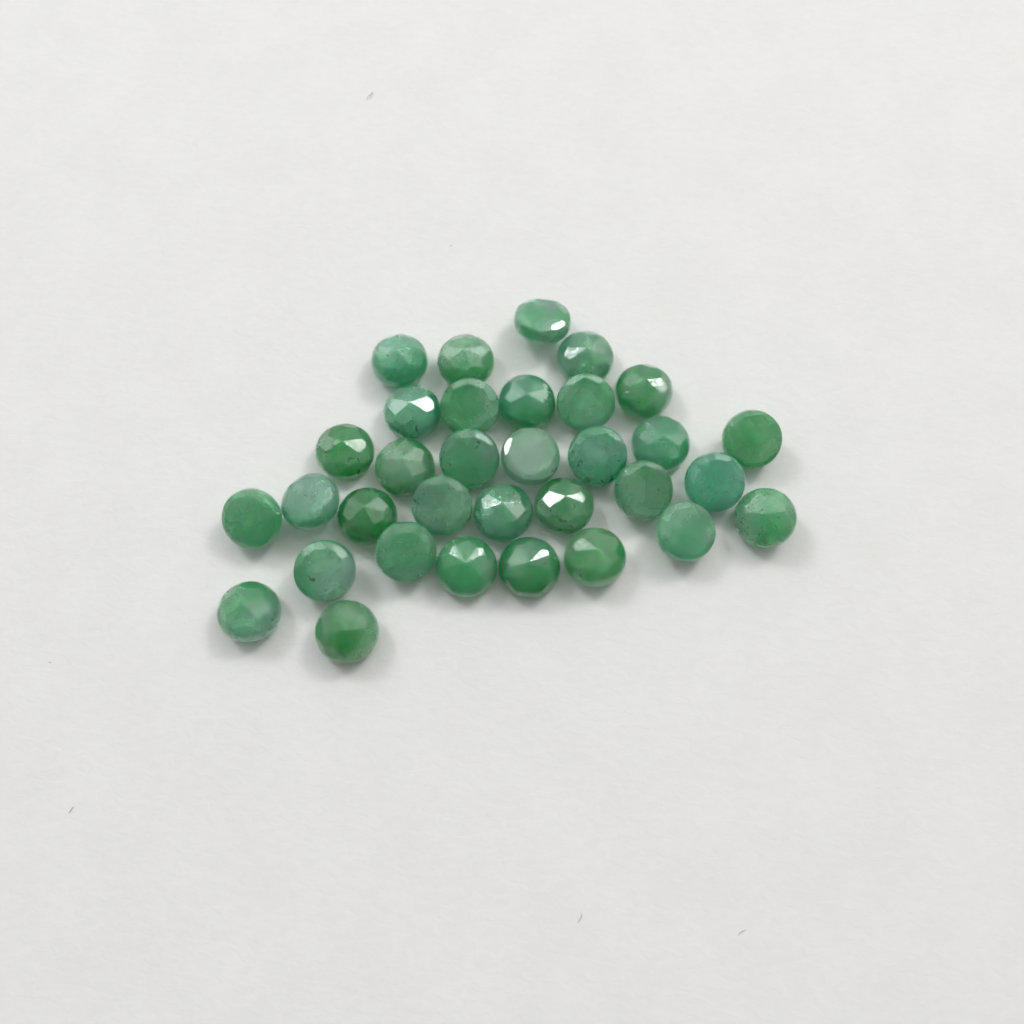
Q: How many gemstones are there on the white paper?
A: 33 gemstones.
